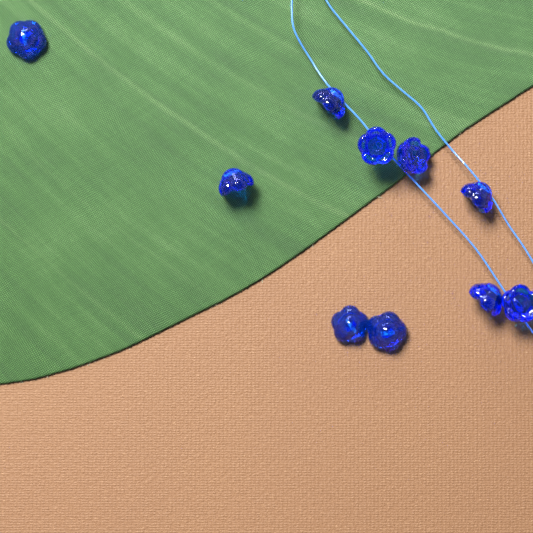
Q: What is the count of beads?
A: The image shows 10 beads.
